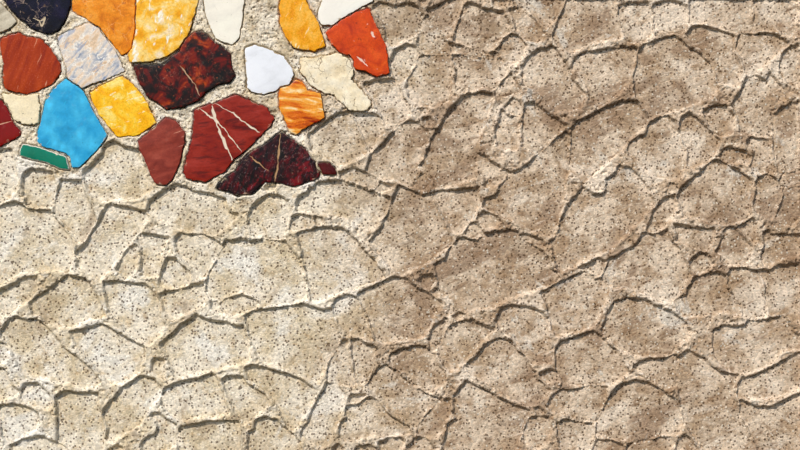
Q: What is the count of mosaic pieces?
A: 23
